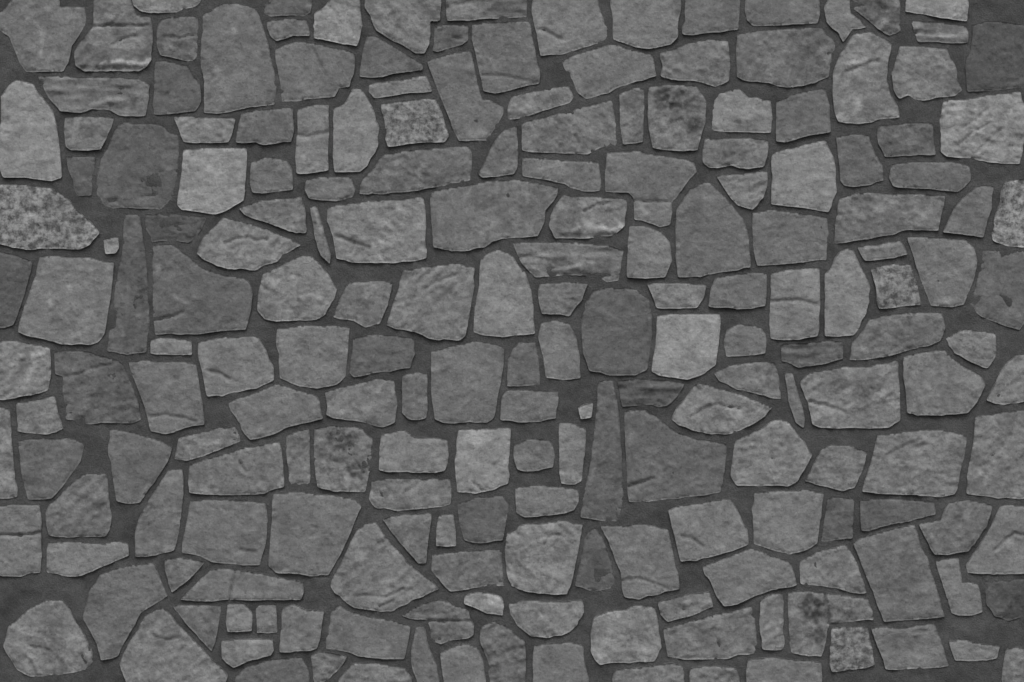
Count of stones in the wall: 200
